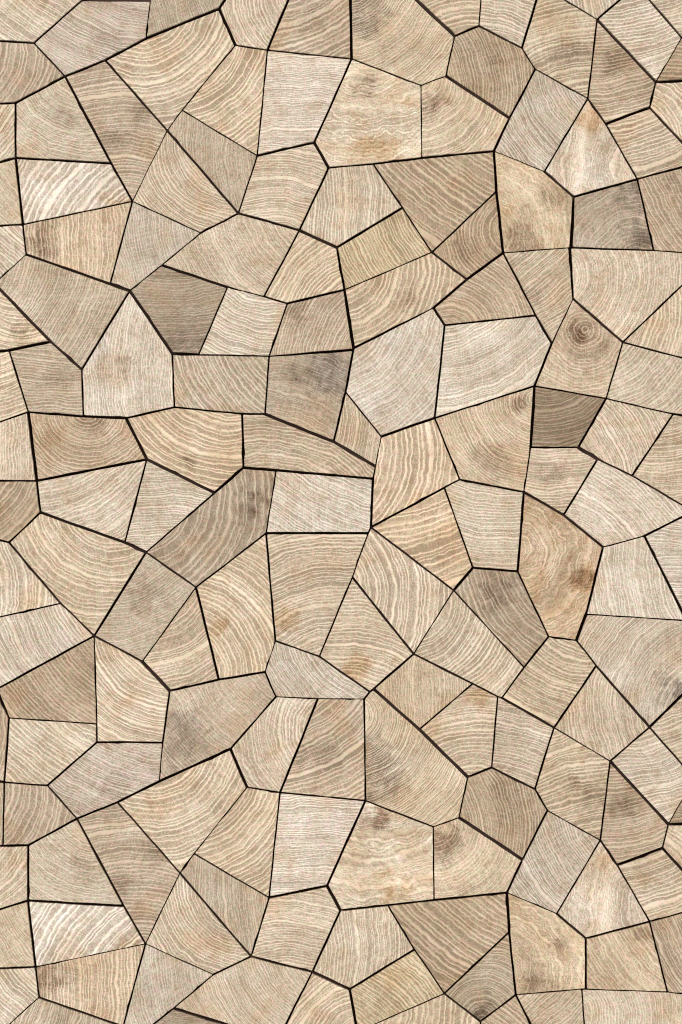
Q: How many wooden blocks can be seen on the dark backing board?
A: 156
